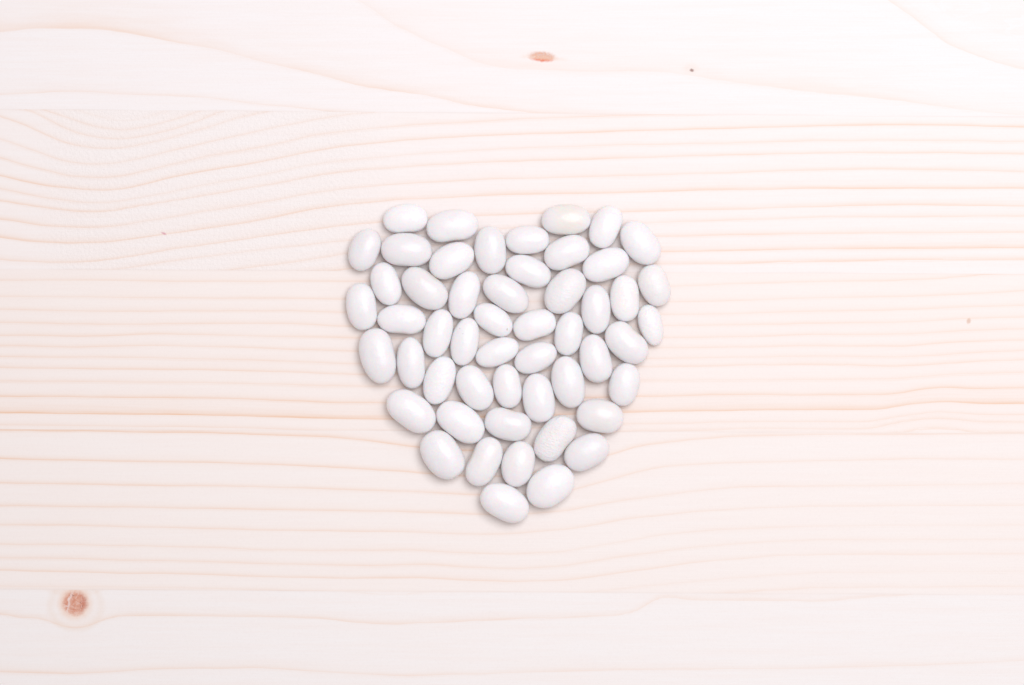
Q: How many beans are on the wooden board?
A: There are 52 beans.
